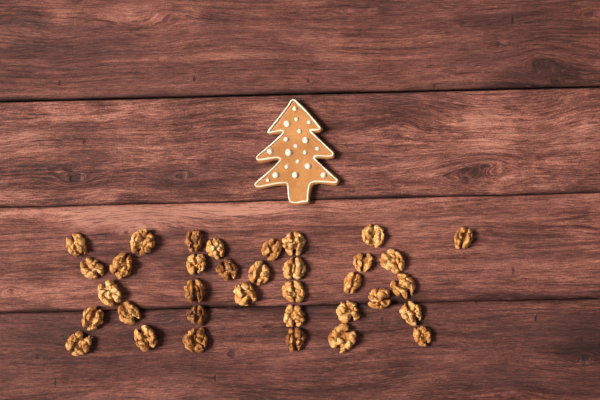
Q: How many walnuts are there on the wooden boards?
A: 35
